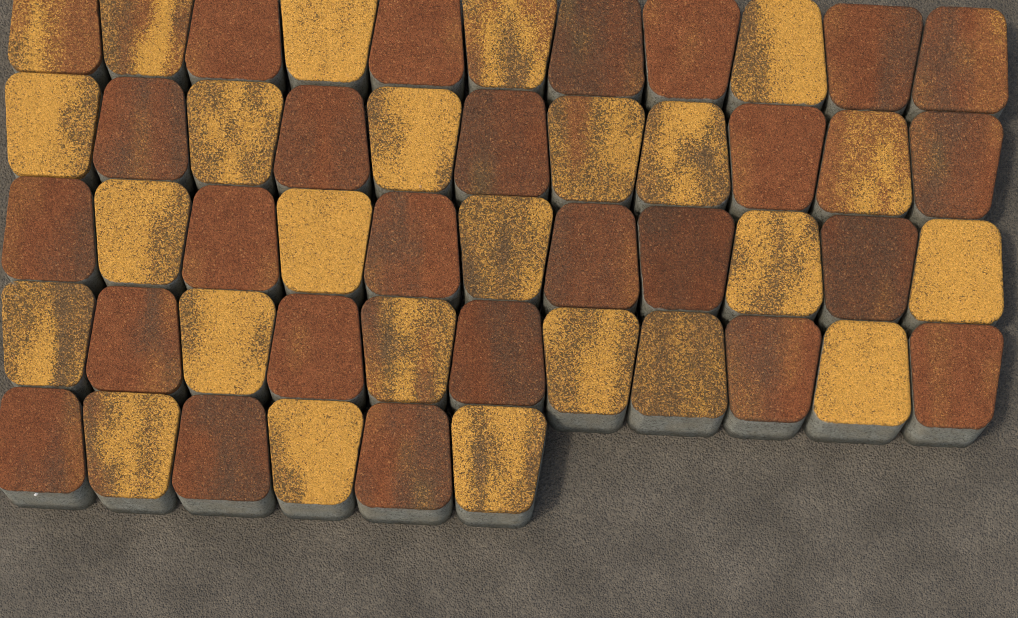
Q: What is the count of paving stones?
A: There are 50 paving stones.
